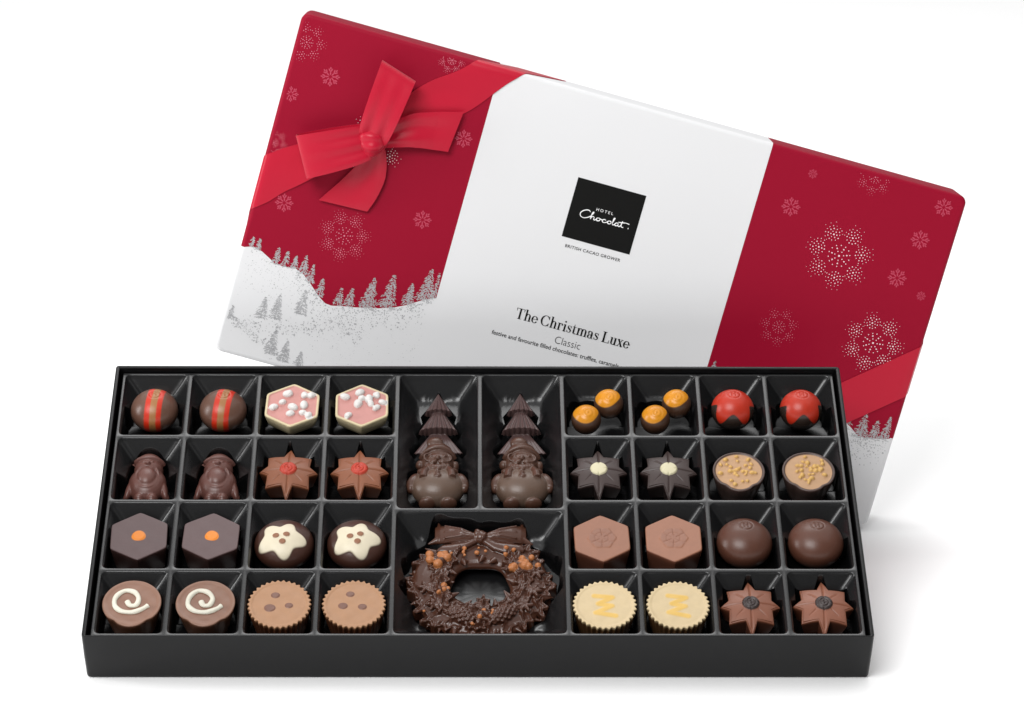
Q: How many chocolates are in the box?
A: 39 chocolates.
